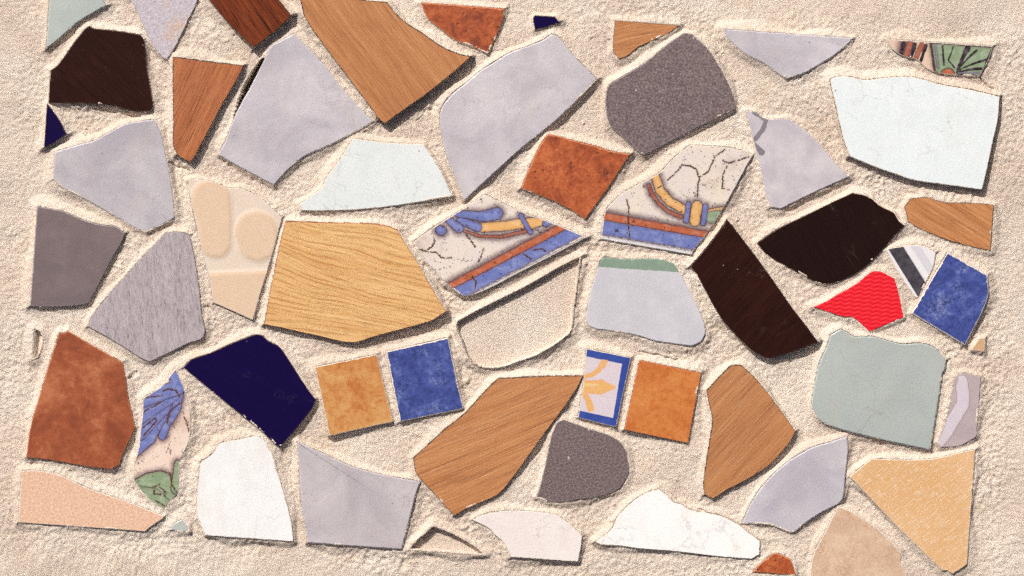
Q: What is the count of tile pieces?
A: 56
